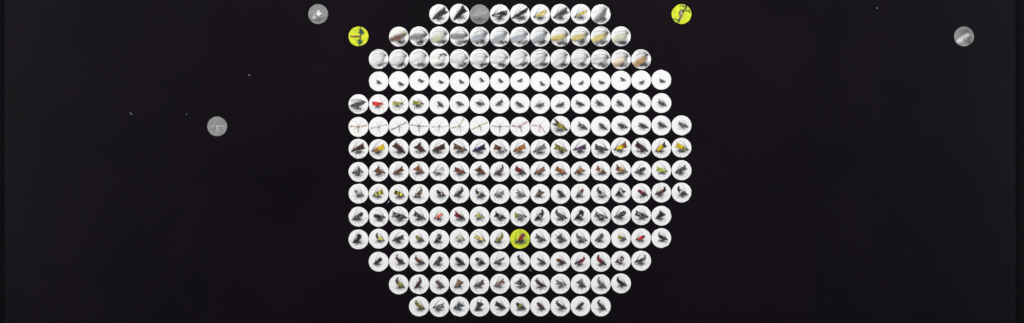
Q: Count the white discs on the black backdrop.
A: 200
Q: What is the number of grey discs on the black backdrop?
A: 4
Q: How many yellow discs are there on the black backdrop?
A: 3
